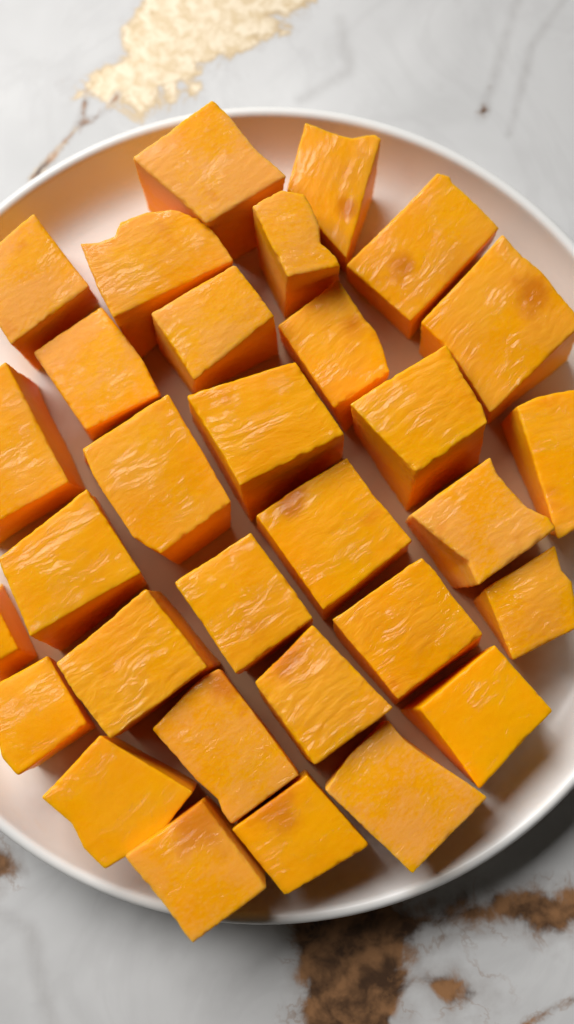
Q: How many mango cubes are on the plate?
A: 31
